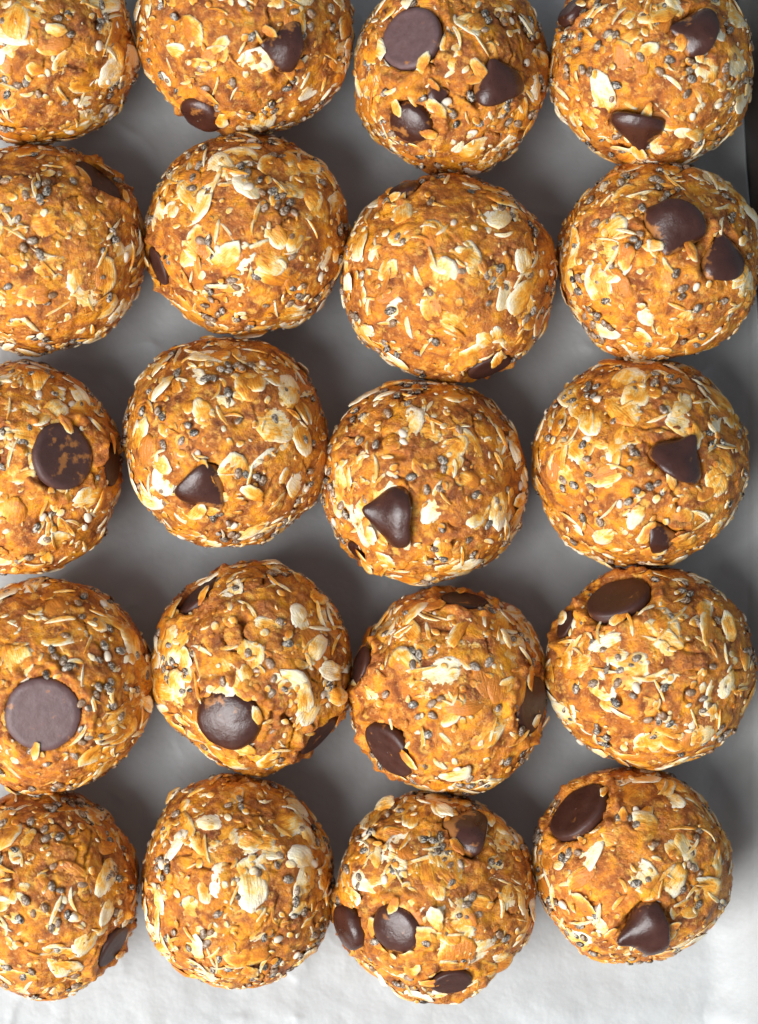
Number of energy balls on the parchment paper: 20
